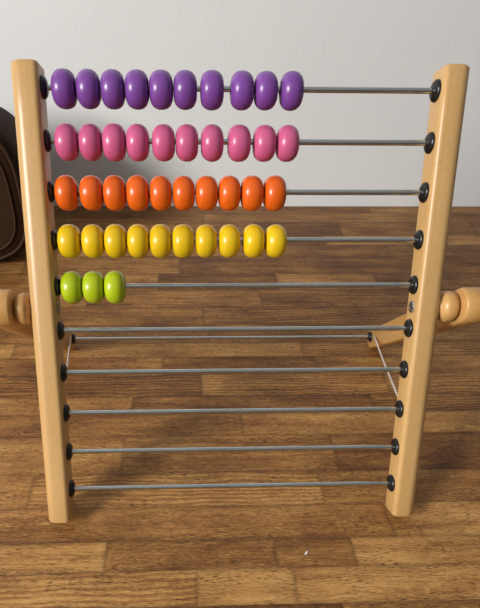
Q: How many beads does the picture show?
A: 43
